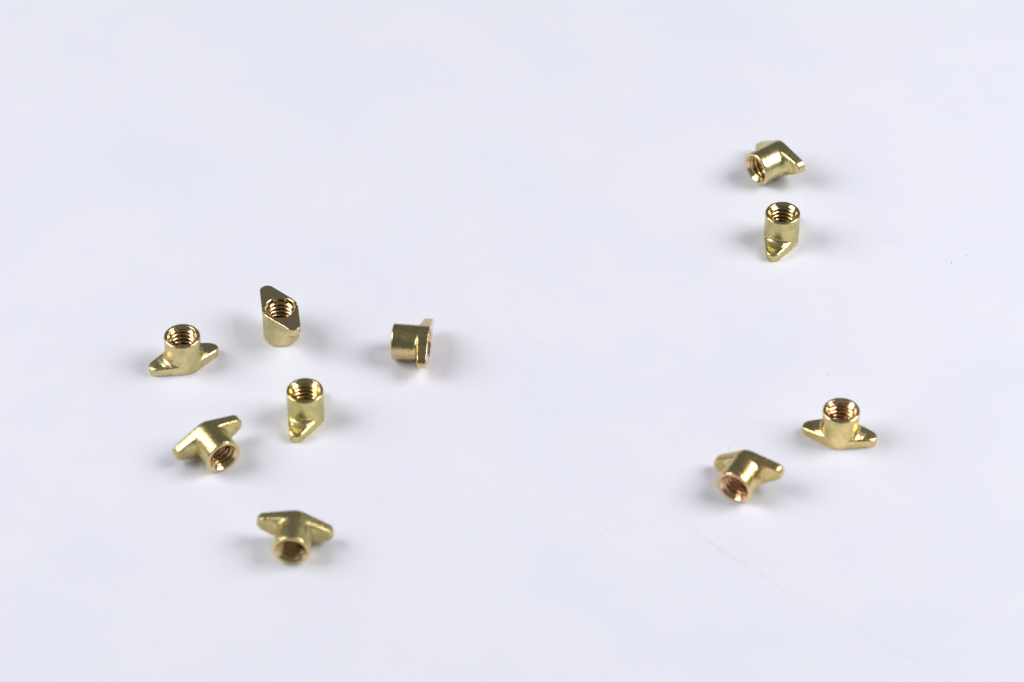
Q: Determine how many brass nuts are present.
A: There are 10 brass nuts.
